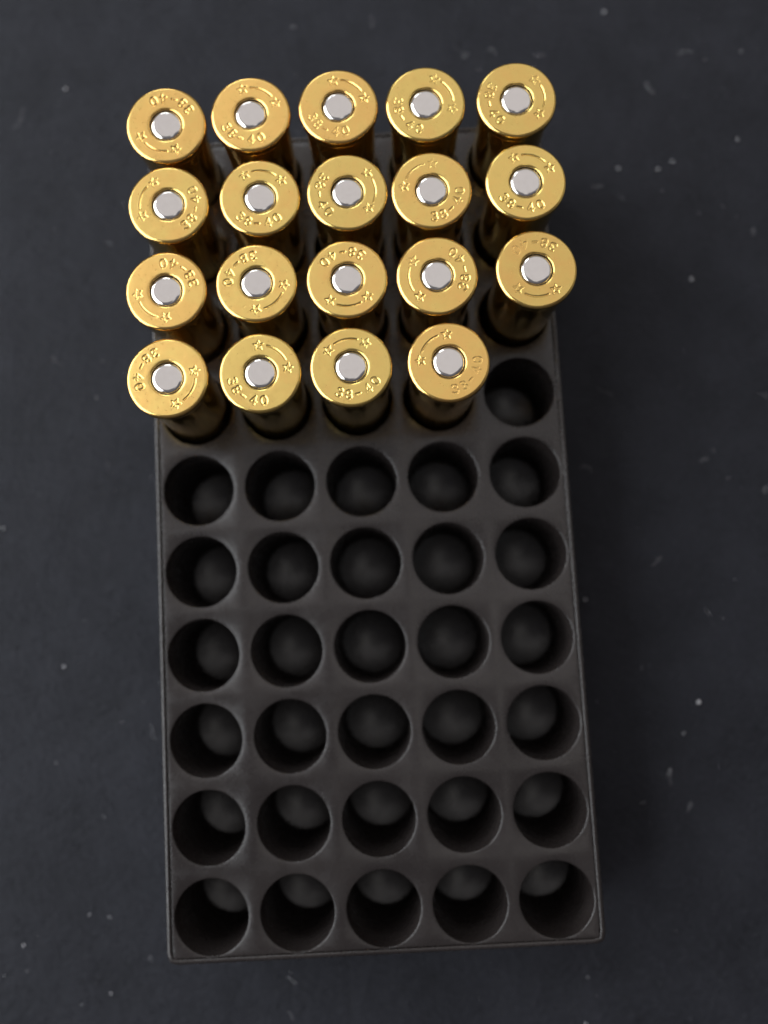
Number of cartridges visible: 19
